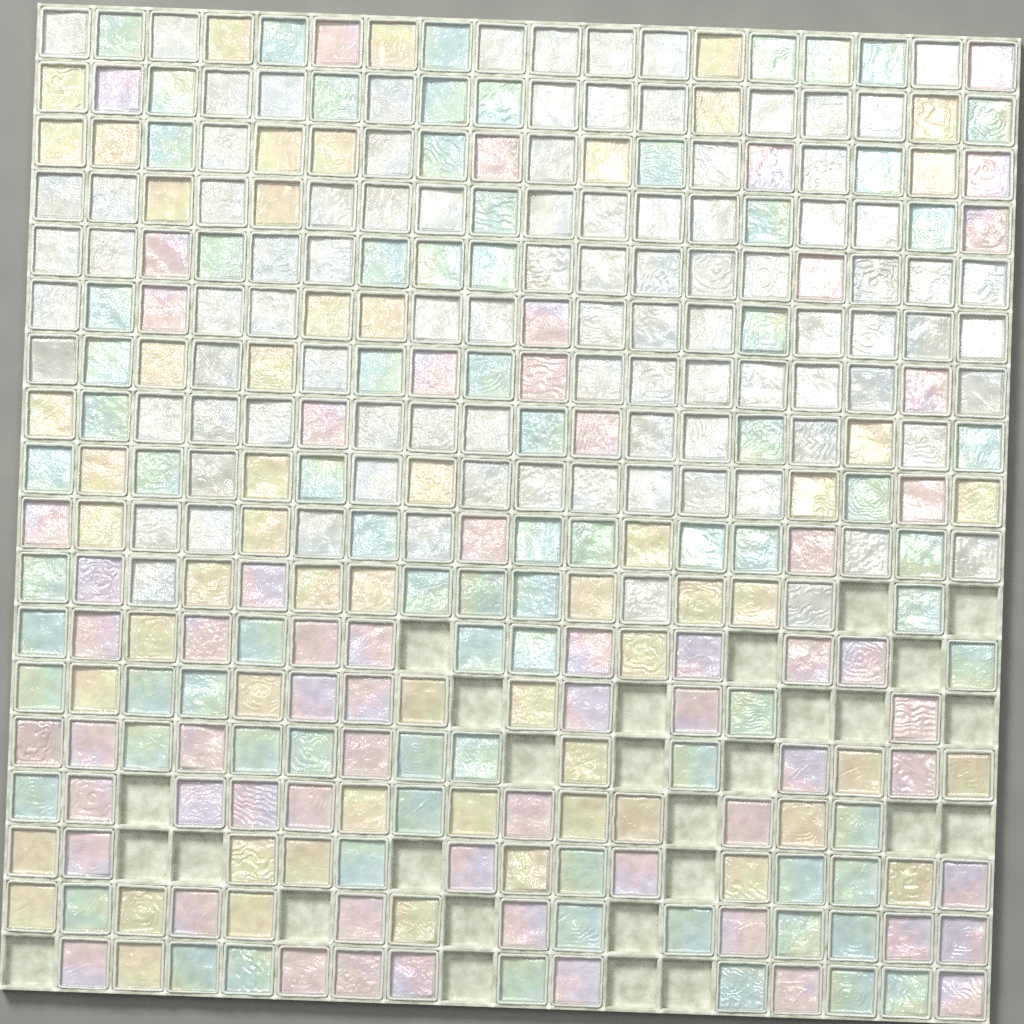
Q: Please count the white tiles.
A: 94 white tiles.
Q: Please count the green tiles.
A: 79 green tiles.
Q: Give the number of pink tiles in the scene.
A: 64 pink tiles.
